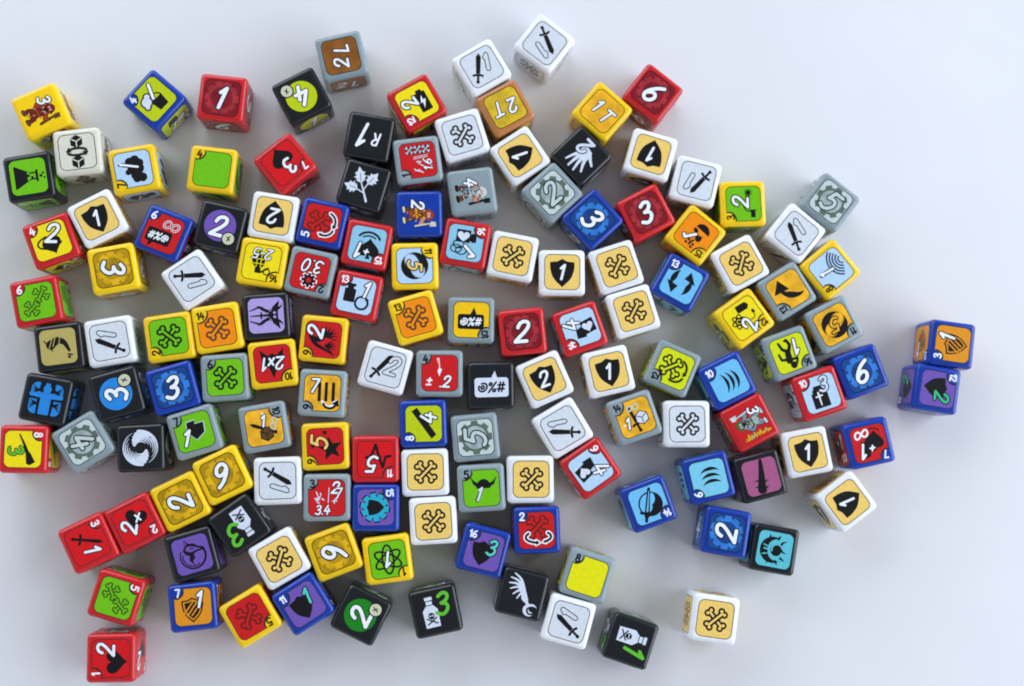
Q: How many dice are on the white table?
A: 138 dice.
